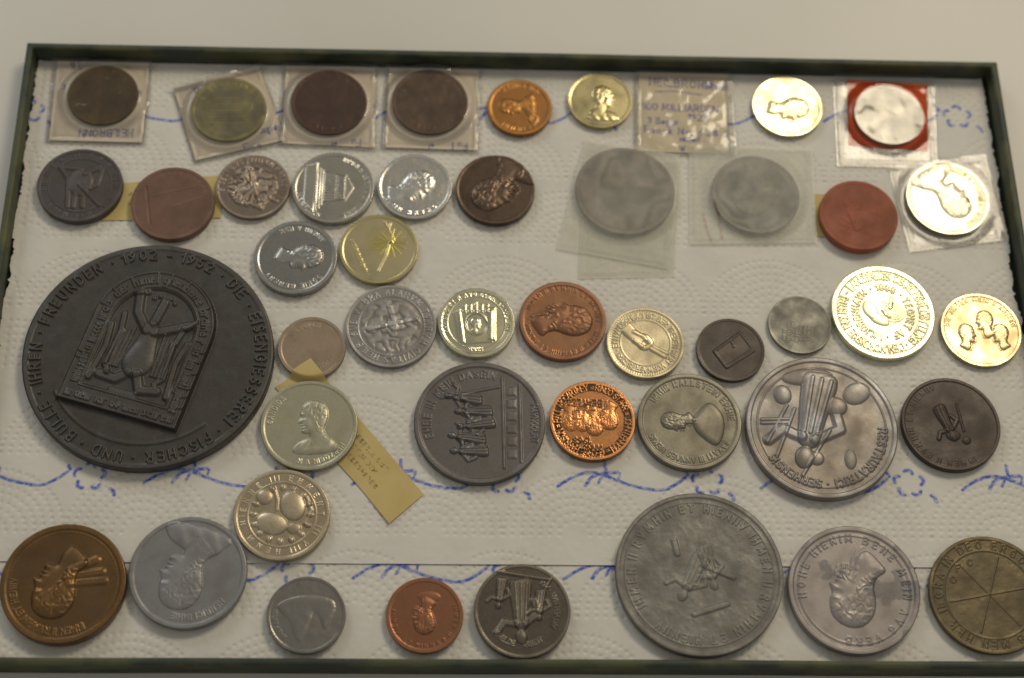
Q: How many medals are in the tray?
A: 45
